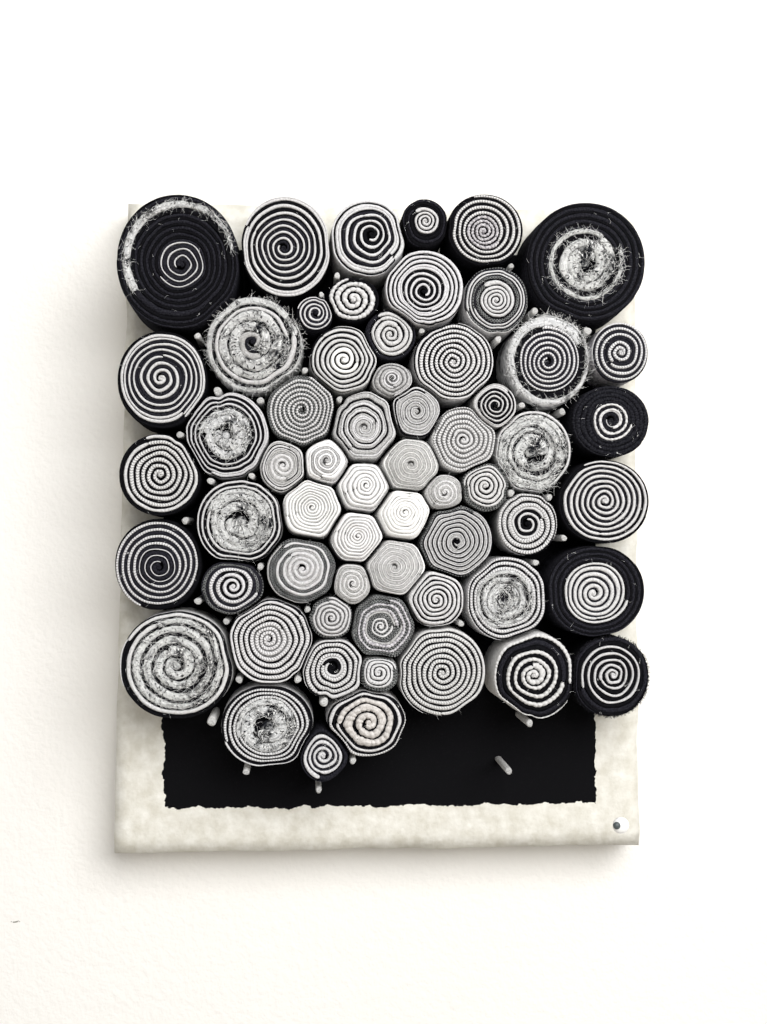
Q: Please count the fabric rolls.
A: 60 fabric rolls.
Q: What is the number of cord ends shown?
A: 36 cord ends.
